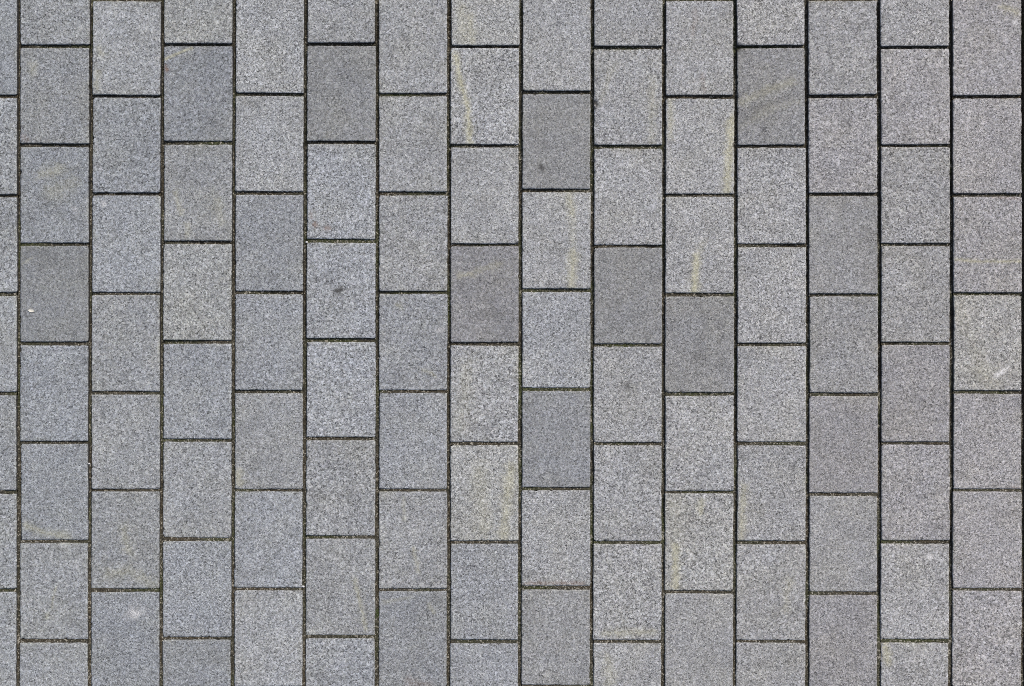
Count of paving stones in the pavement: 112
